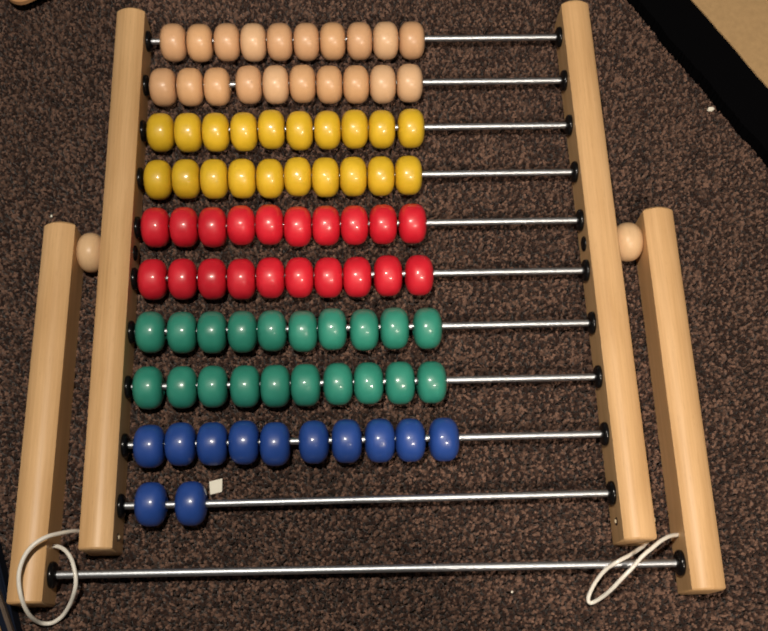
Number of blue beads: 12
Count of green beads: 20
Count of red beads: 20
